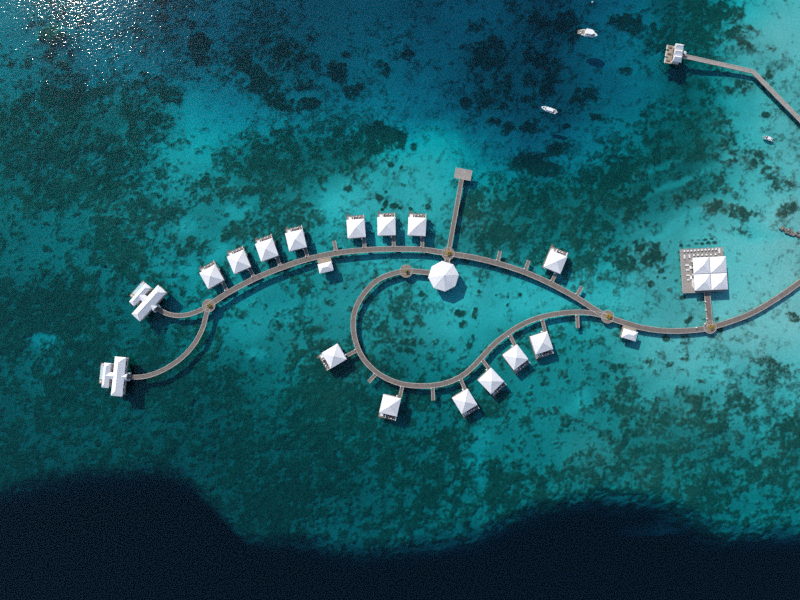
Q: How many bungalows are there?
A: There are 14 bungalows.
